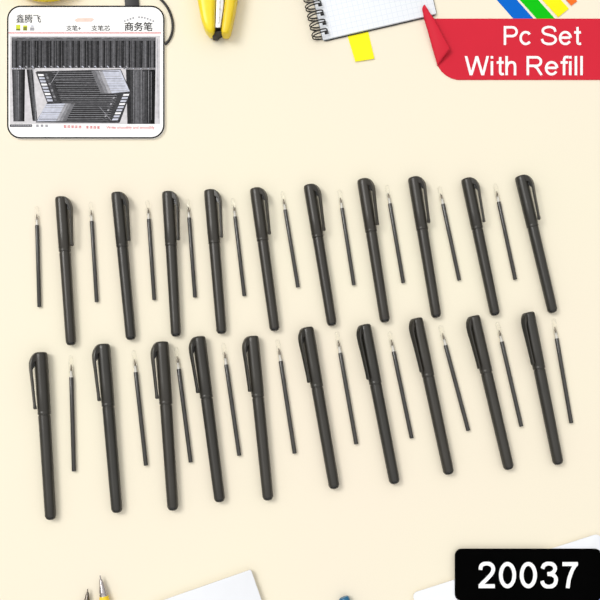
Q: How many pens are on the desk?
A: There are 20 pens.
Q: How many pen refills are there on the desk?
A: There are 20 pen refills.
